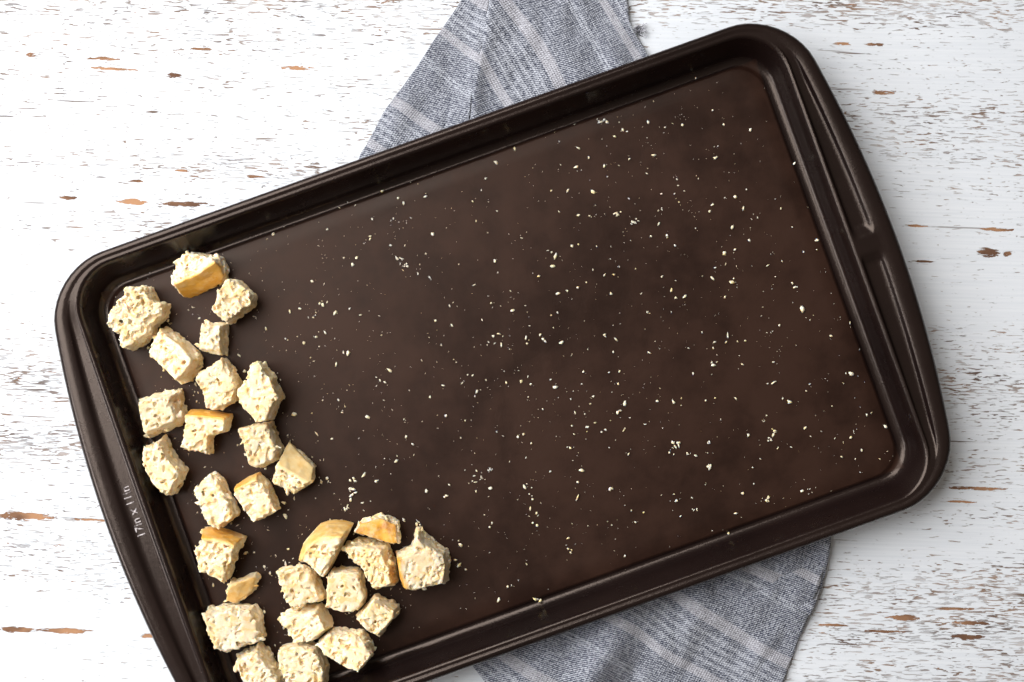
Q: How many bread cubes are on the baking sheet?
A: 28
